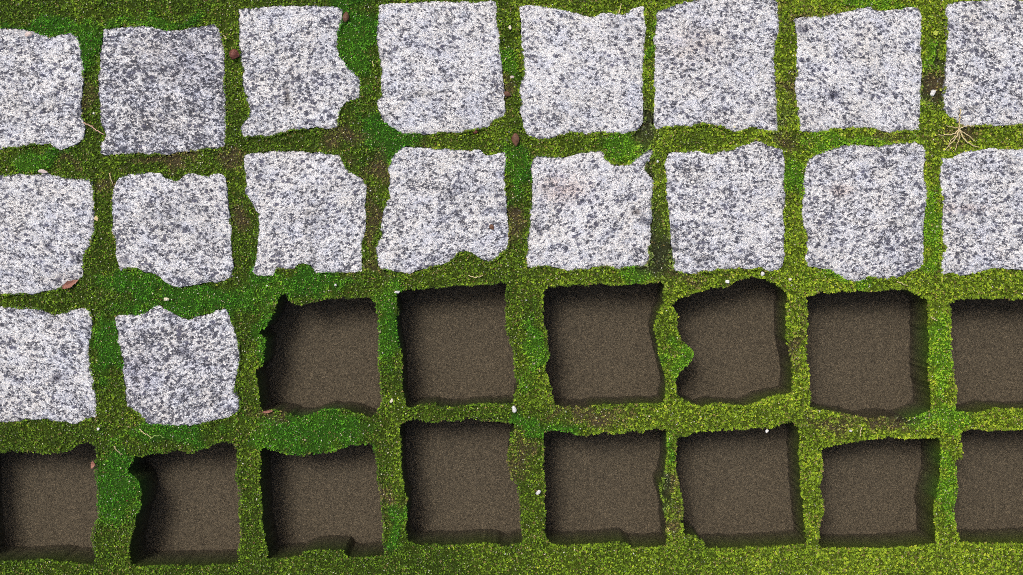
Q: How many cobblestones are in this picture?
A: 18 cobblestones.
